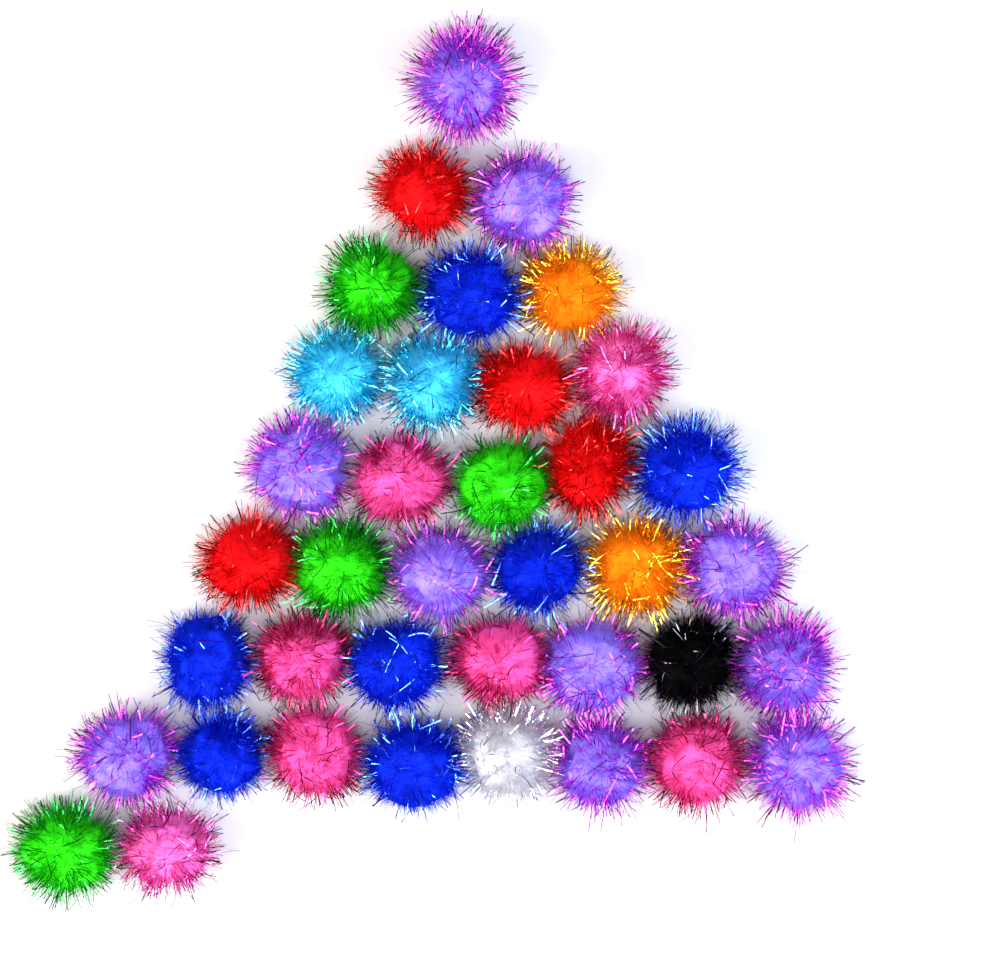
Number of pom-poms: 38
